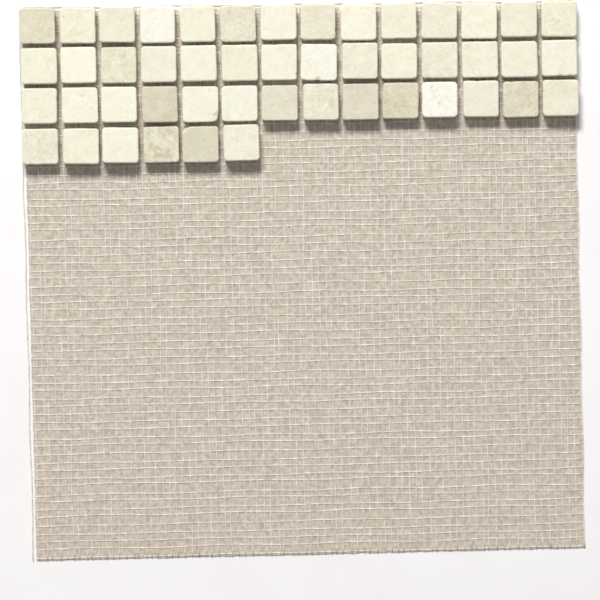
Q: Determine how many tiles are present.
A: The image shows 48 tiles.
